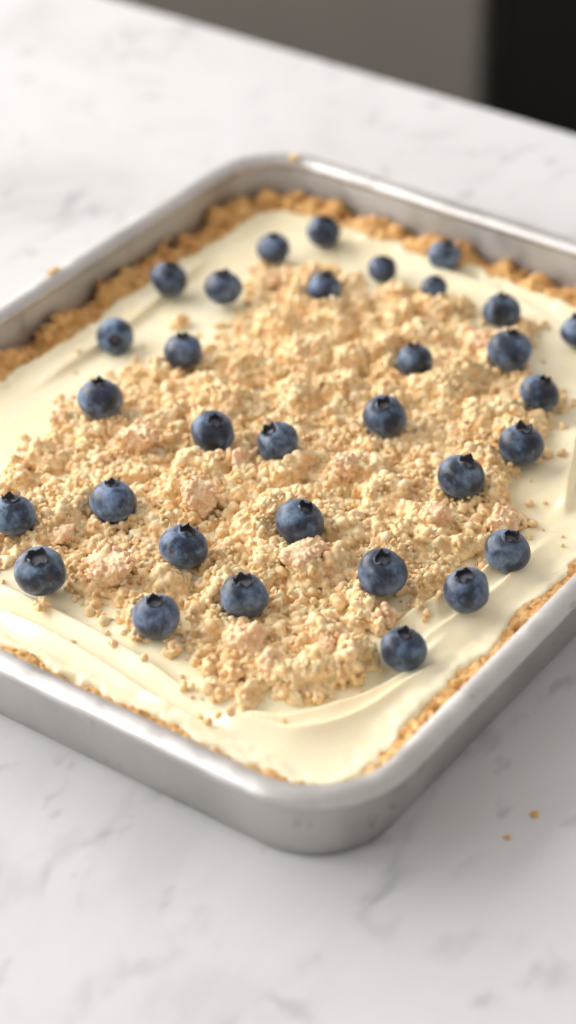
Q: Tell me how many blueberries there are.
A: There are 32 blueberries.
